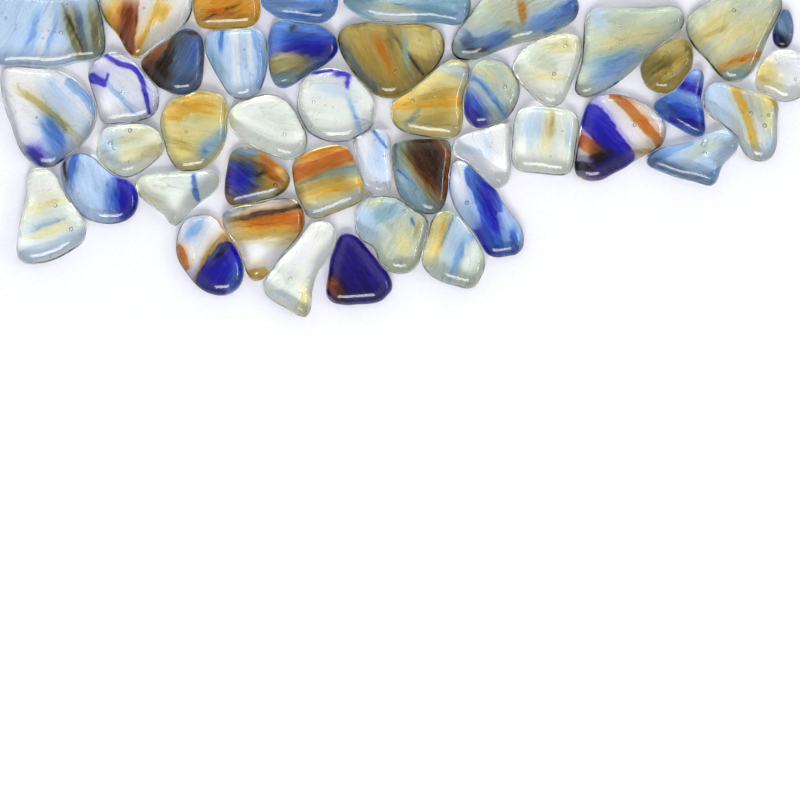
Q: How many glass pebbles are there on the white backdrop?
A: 44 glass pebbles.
